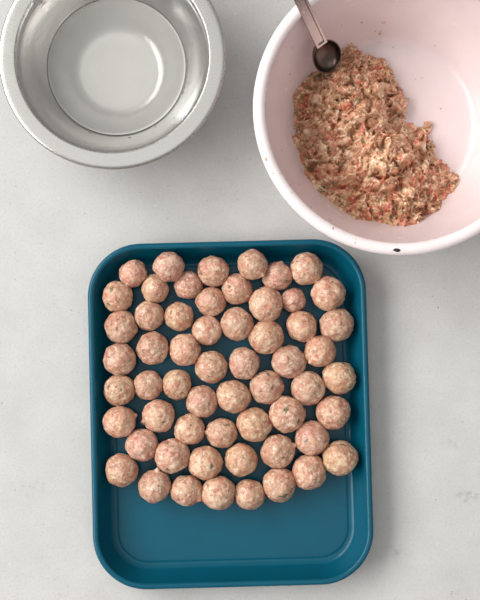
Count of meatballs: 58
